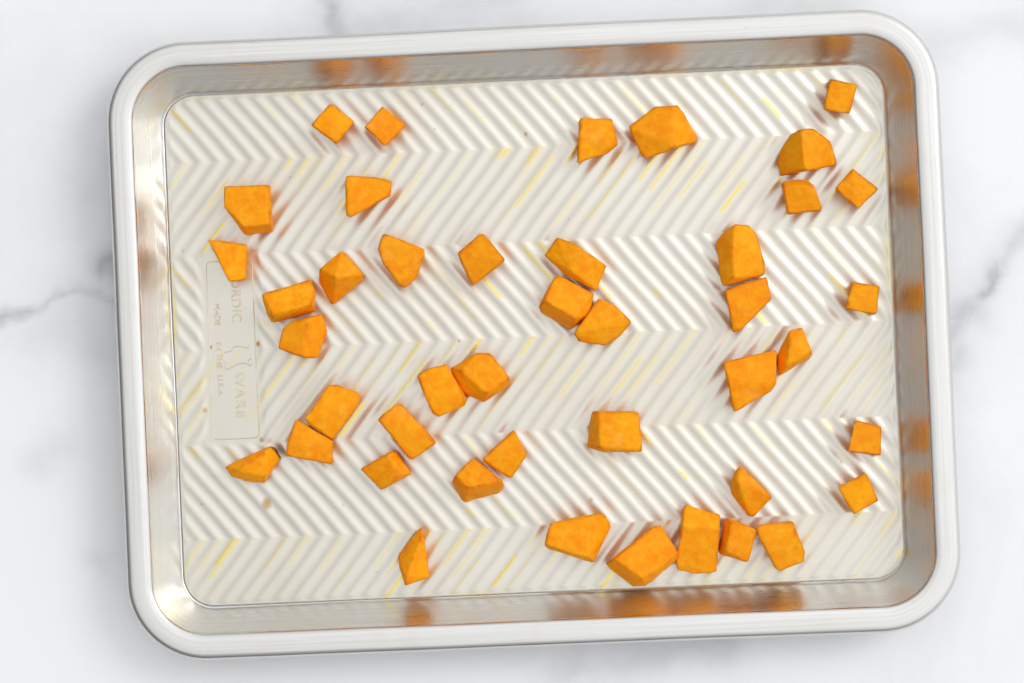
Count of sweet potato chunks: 43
